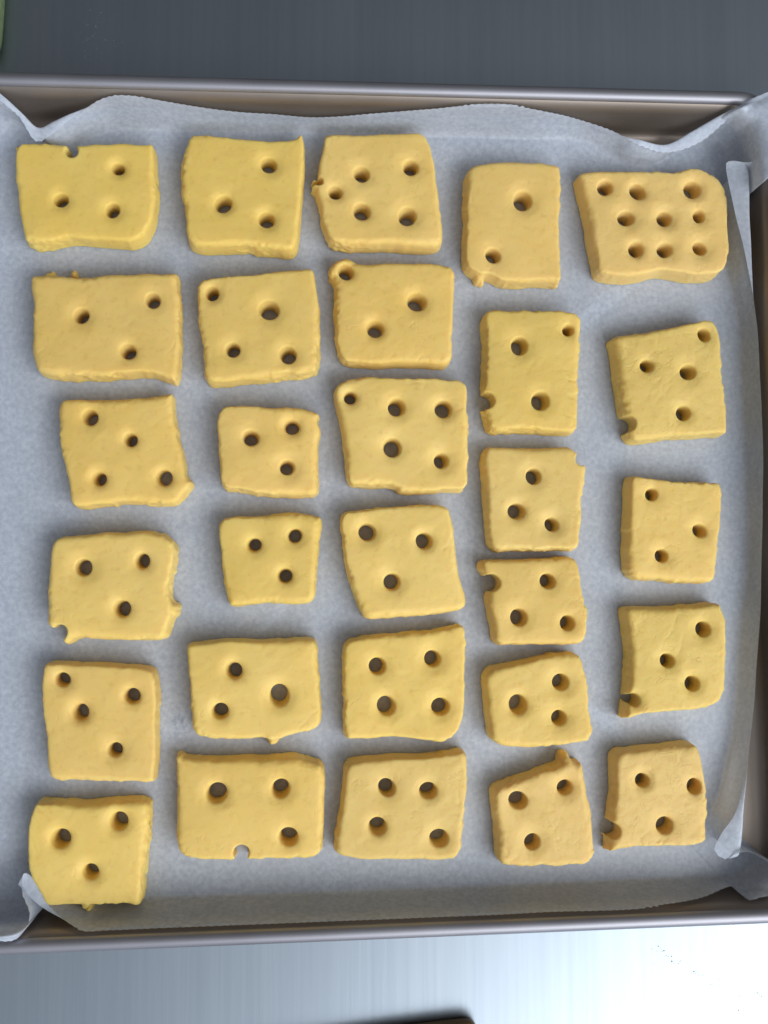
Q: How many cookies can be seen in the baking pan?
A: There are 29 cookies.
